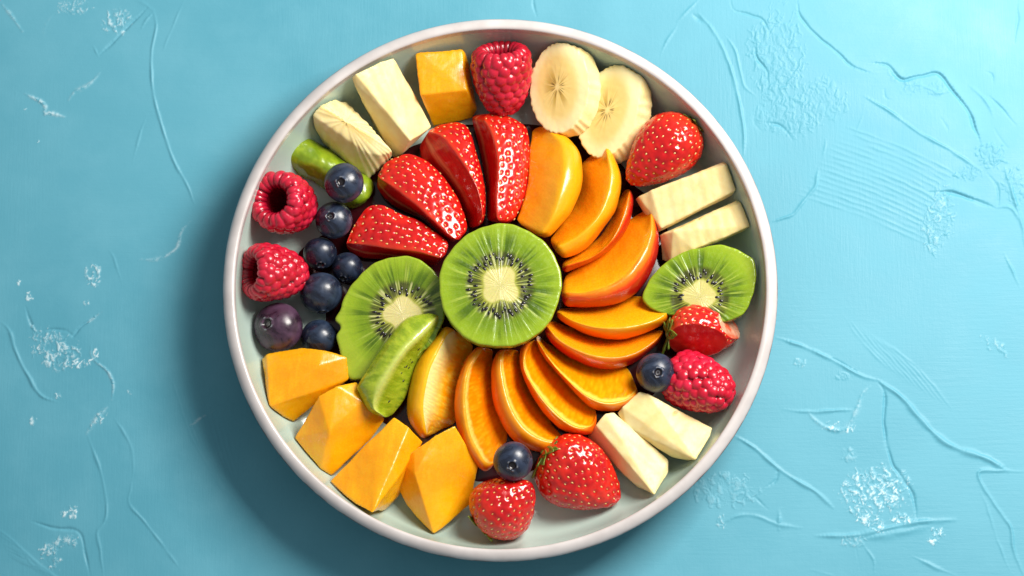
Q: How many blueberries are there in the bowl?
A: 9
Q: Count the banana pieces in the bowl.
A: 8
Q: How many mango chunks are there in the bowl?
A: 5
